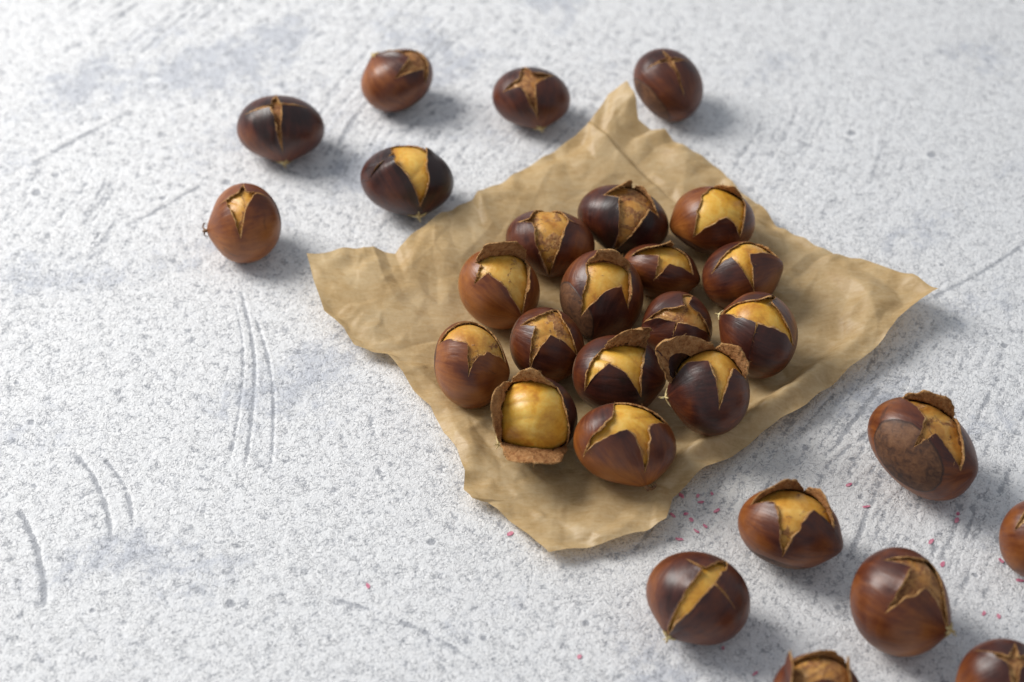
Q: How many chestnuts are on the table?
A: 28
